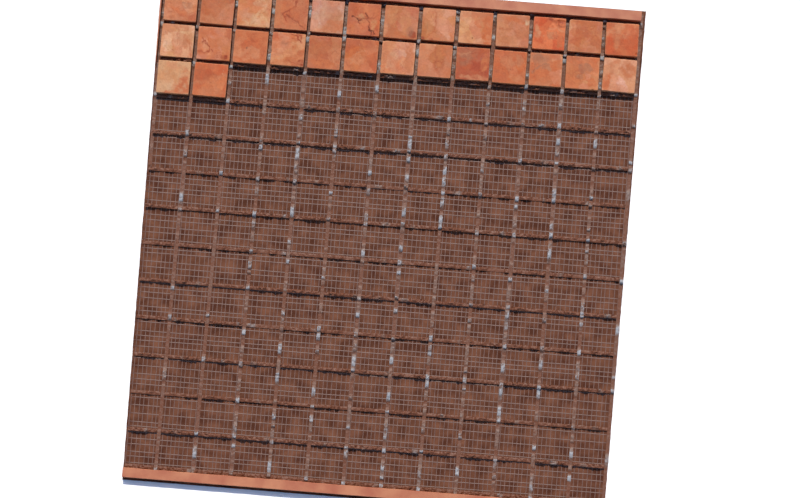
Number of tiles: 28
